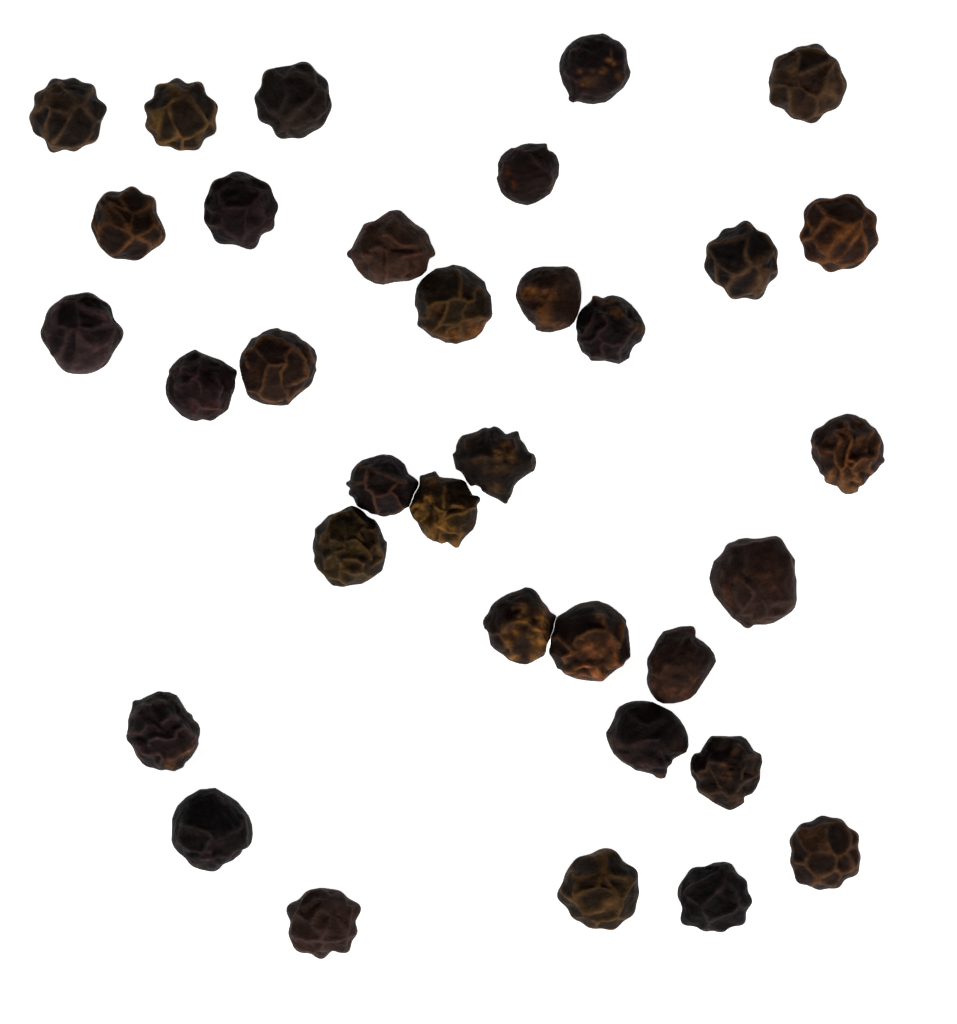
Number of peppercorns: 34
